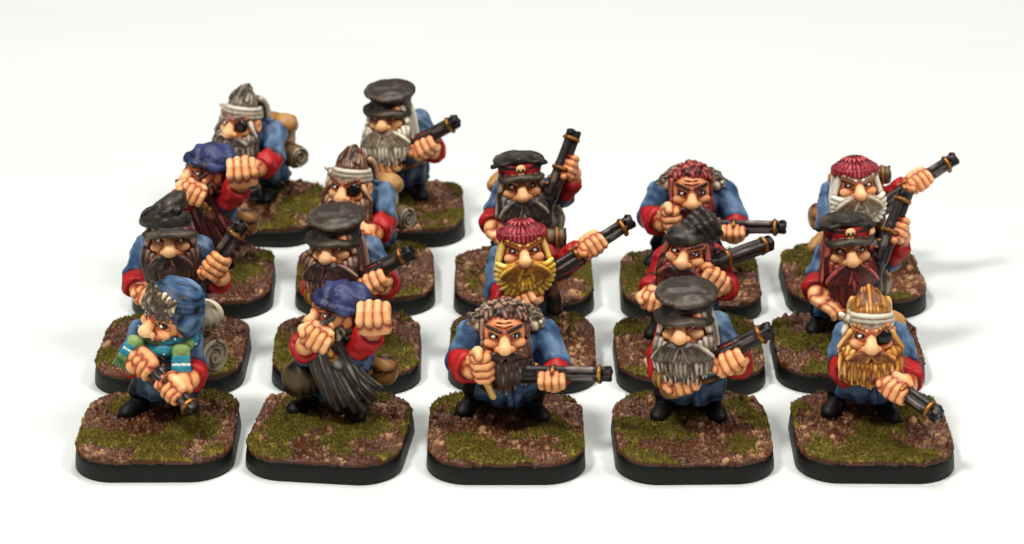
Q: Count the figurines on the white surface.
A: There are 17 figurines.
